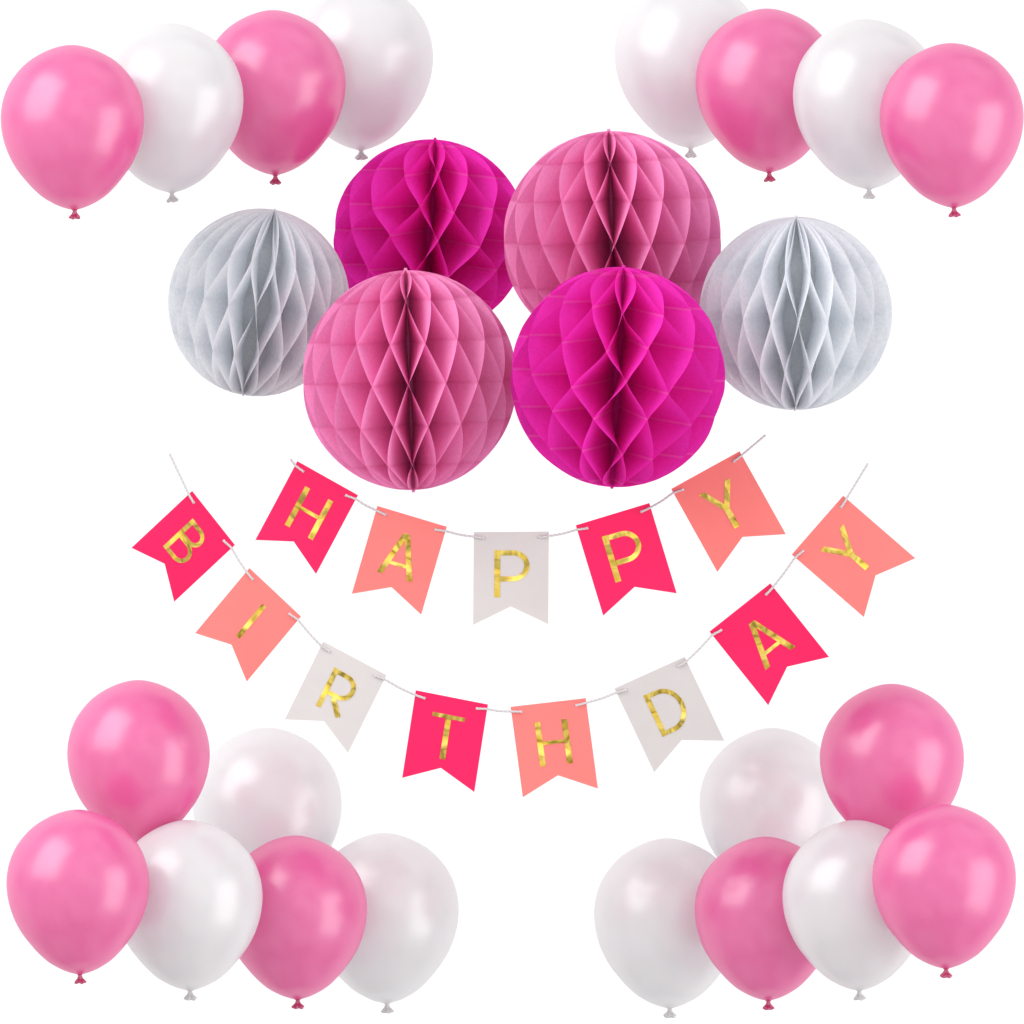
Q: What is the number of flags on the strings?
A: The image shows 13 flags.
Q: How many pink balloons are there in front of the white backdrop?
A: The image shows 10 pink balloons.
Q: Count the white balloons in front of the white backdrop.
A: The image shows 10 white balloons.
